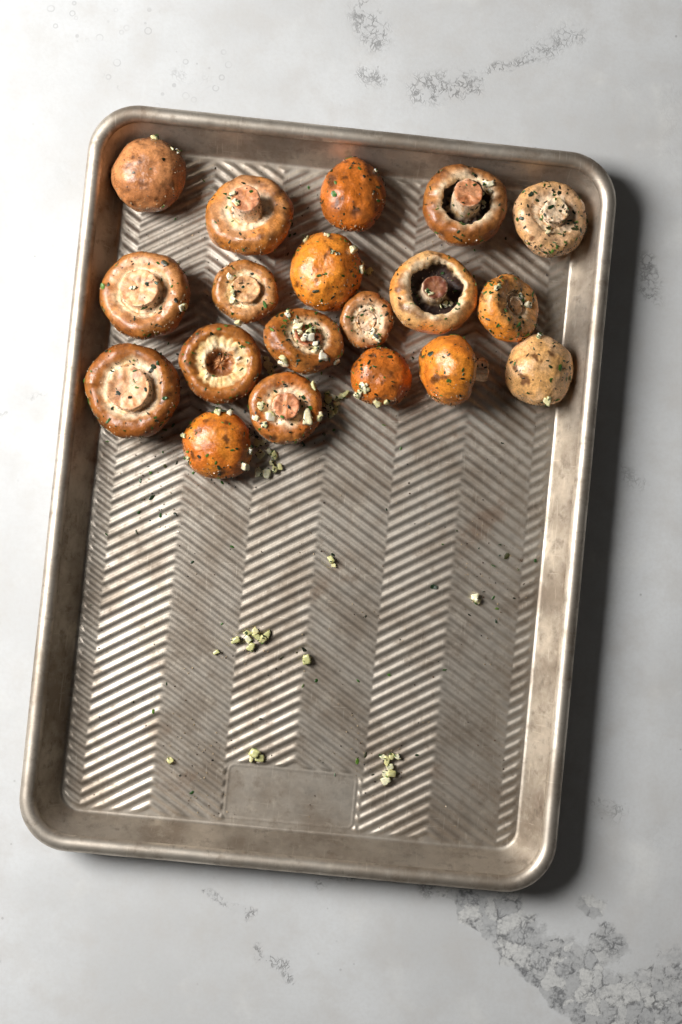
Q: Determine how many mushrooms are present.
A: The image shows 19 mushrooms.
